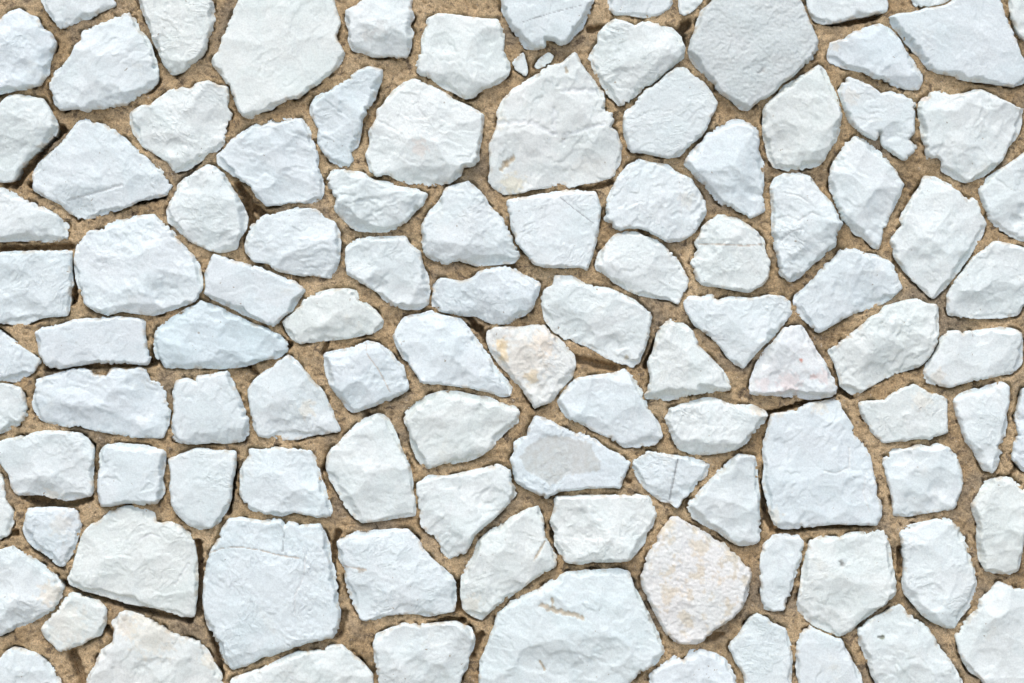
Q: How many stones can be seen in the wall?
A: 109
